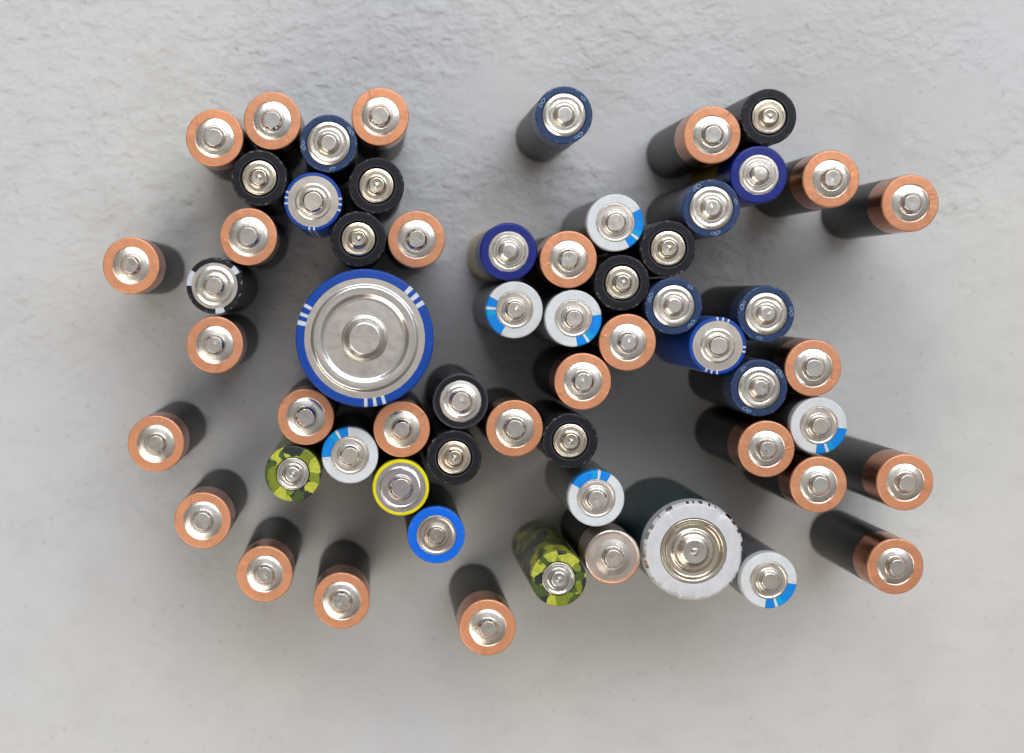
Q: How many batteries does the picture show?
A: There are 60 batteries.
